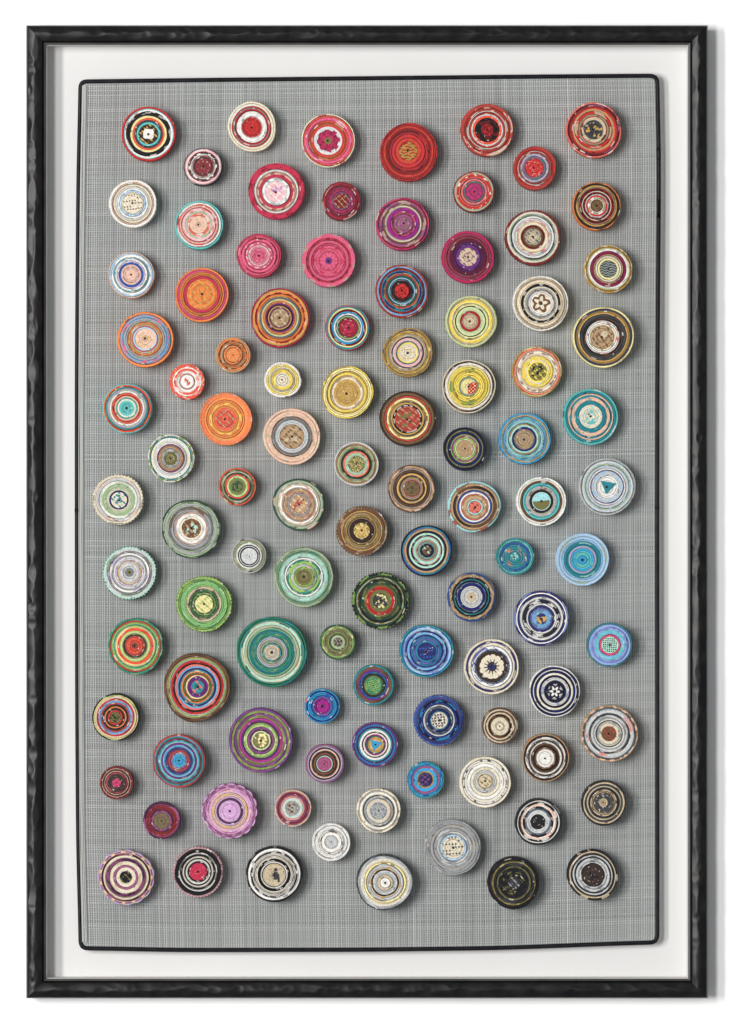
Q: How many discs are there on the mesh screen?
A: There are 100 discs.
